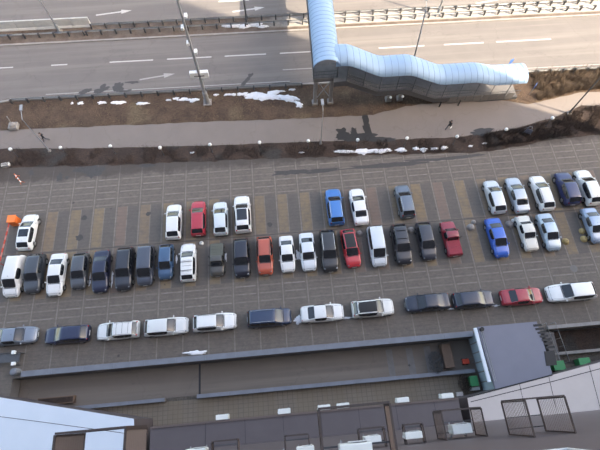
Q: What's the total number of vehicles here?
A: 49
